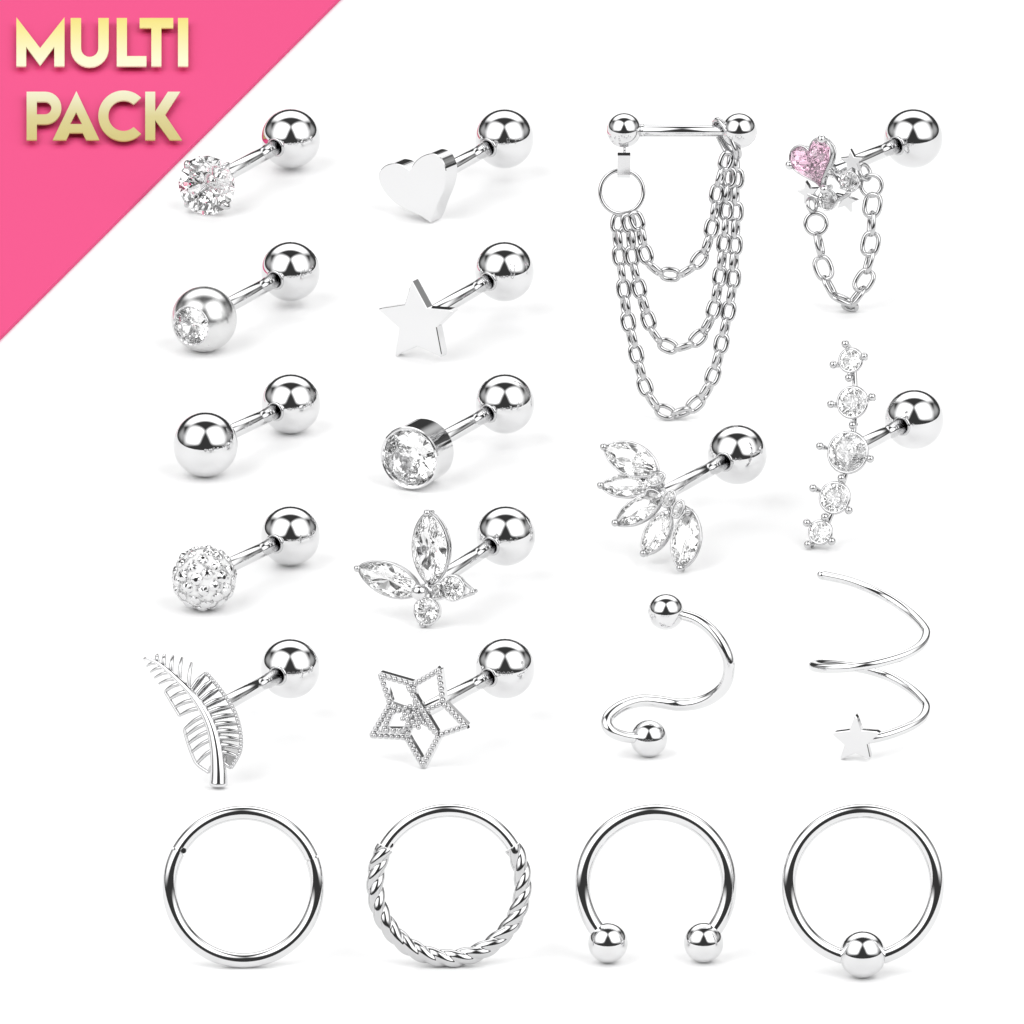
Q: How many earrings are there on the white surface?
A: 20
